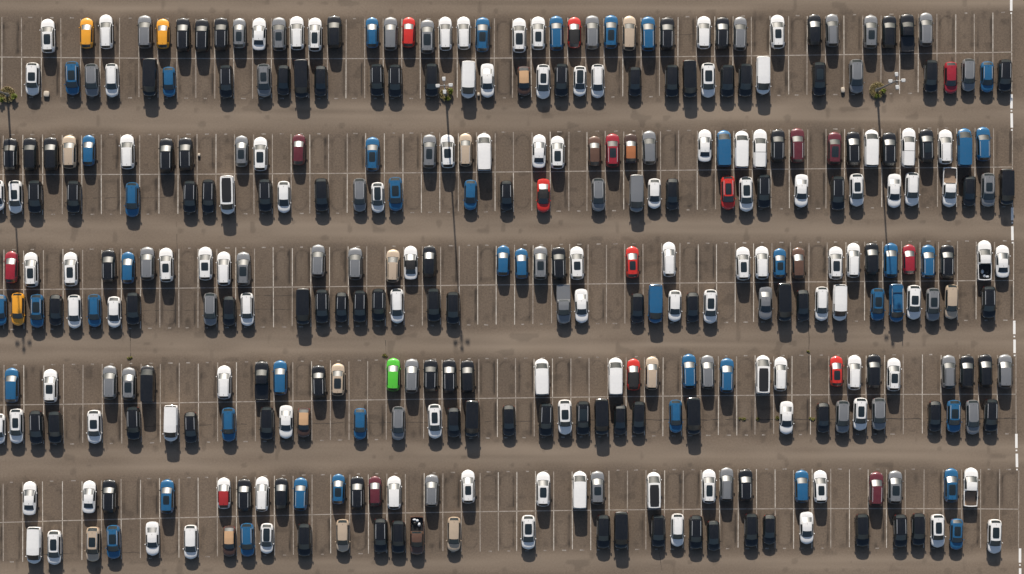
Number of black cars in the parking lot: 111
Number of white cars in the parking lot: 107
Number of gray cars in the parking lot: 44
